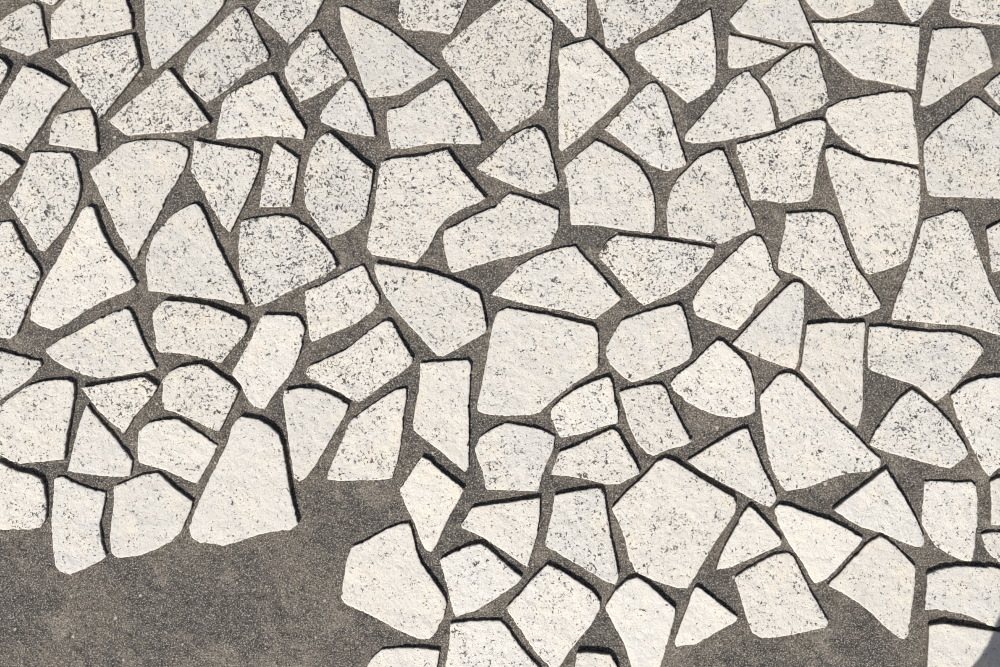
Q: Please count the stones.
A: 113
